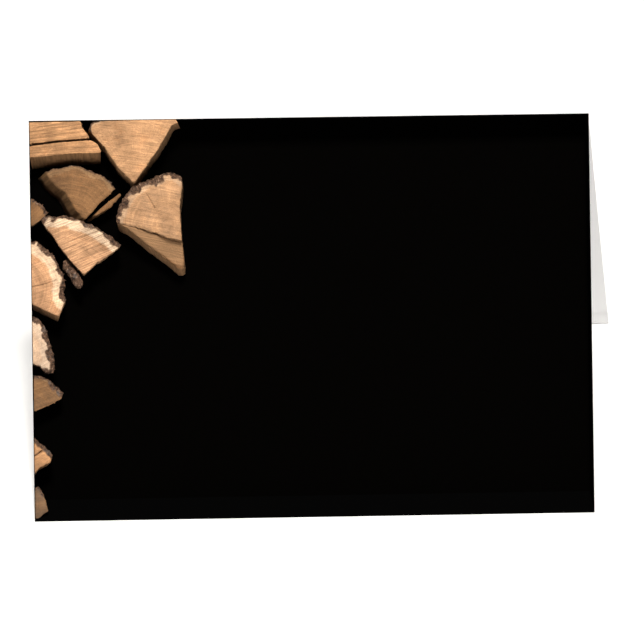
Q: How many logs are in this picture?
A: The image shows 12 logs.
